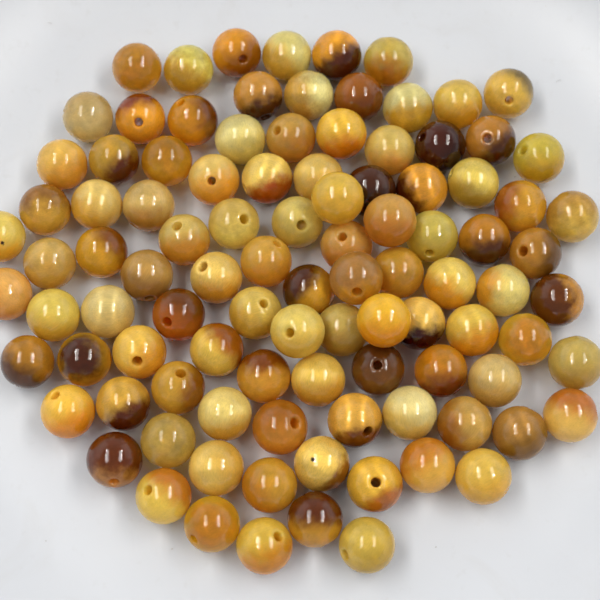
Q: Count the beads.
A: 101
